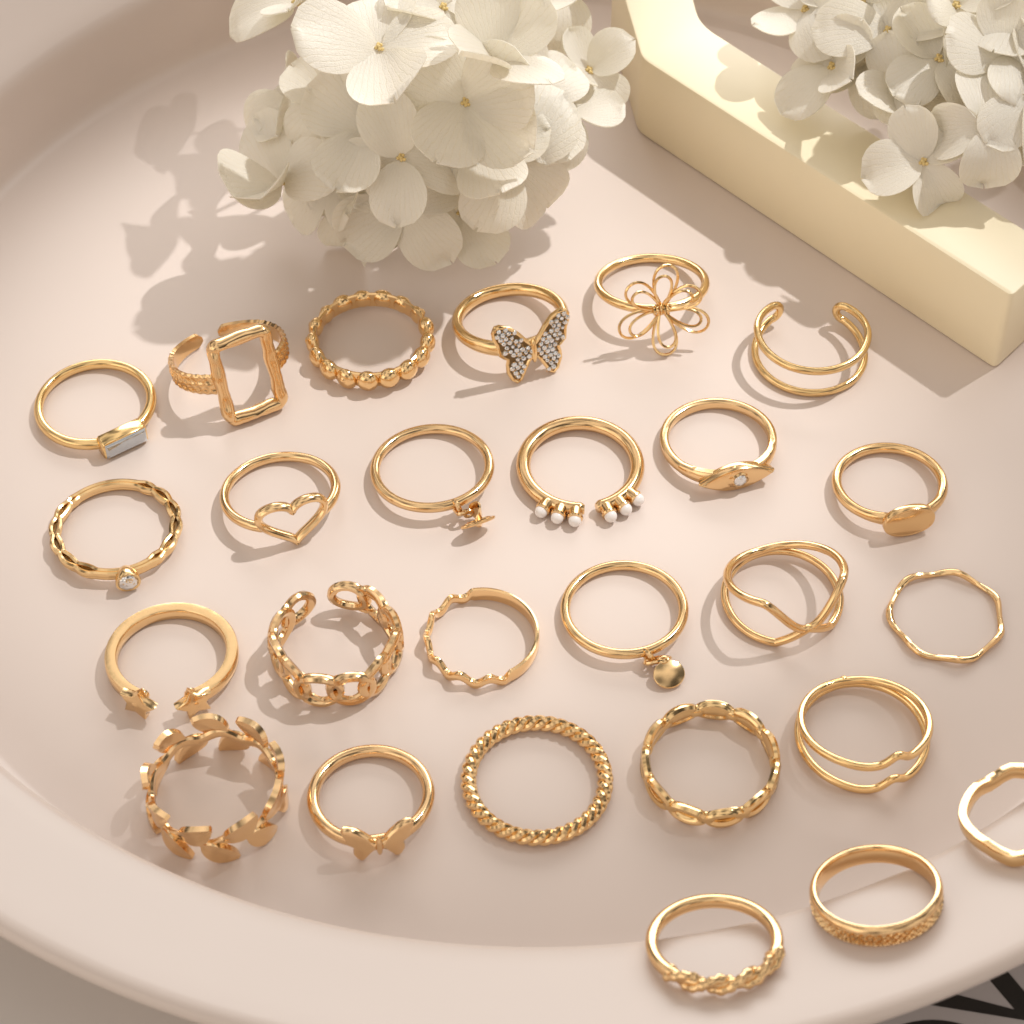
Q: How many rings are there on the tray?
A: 26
